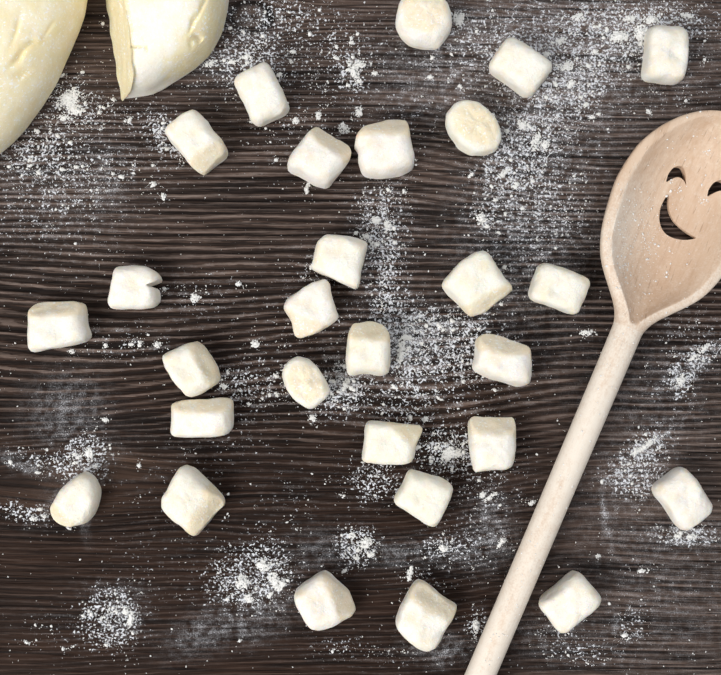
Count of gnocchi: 28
